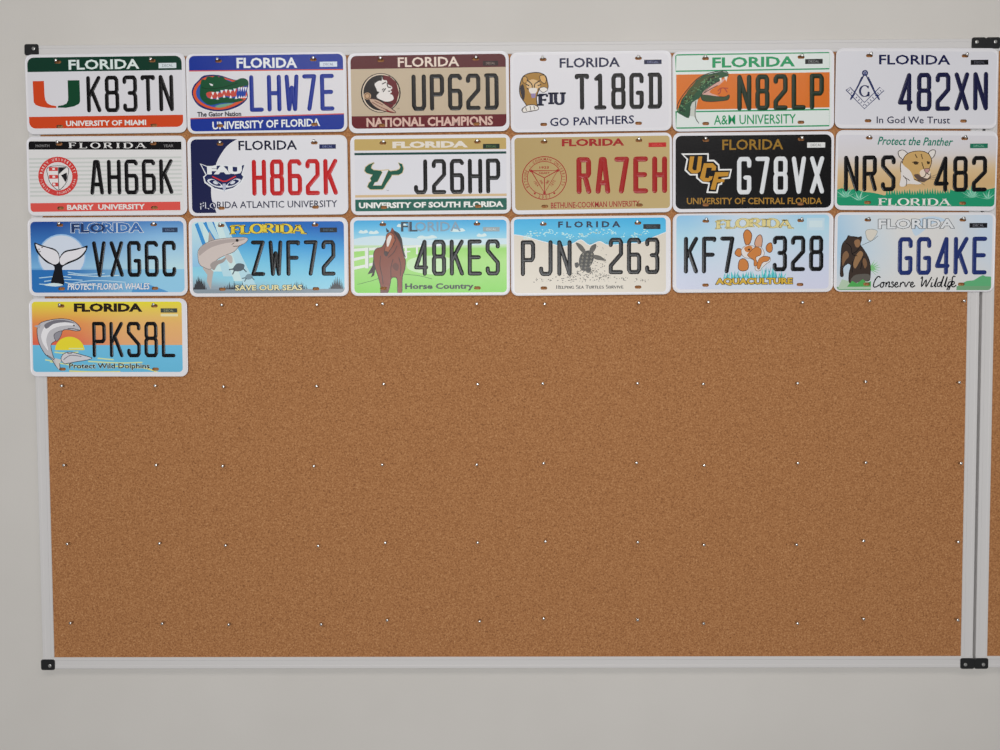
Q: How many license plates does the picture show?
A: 19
